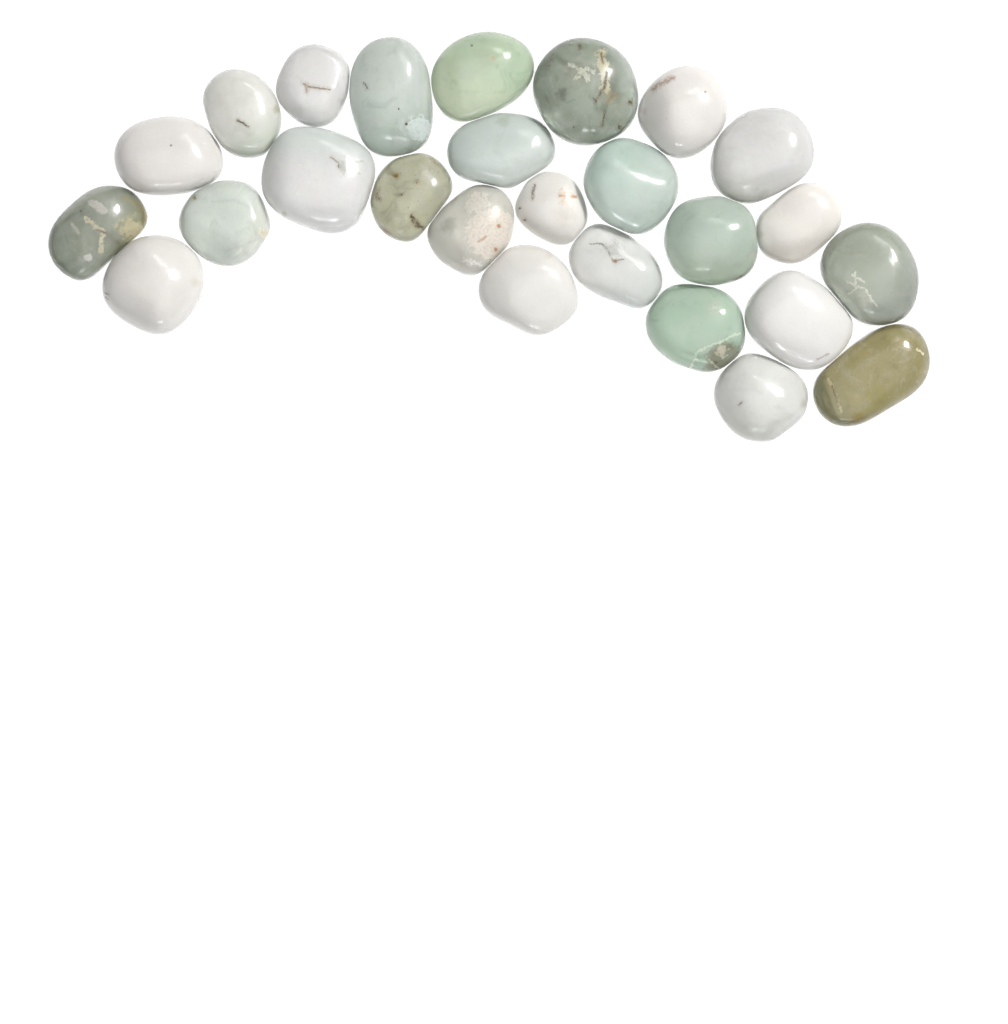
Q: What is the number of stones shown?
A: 26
